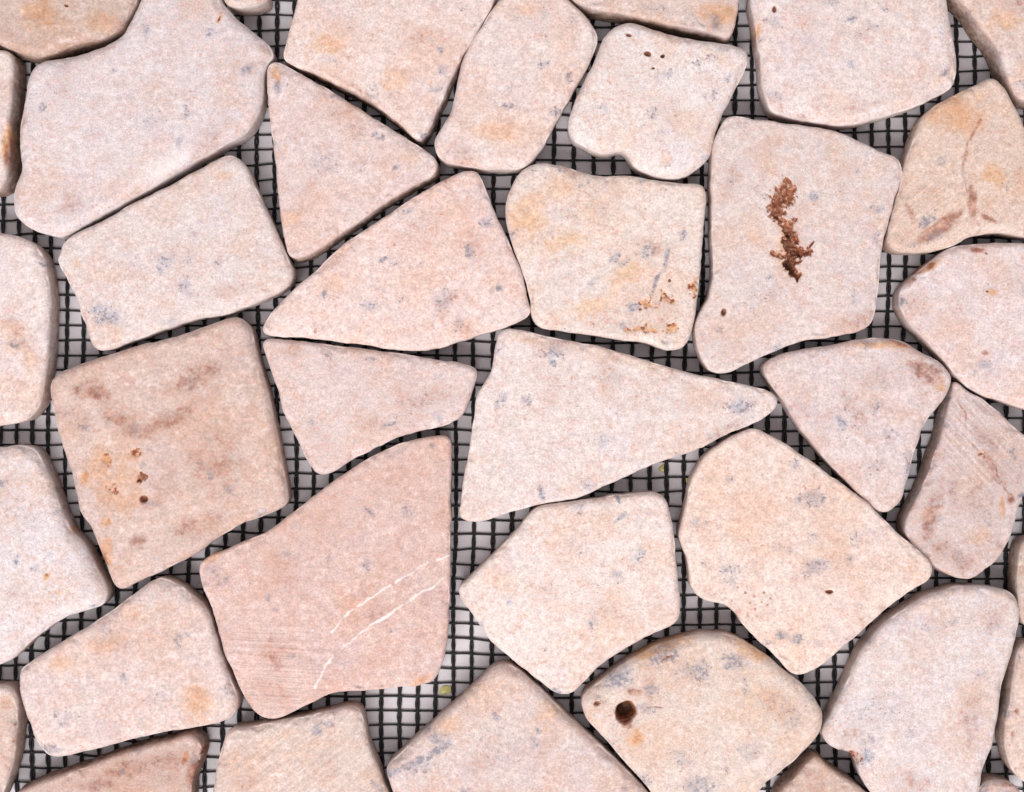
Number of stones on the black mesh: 38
